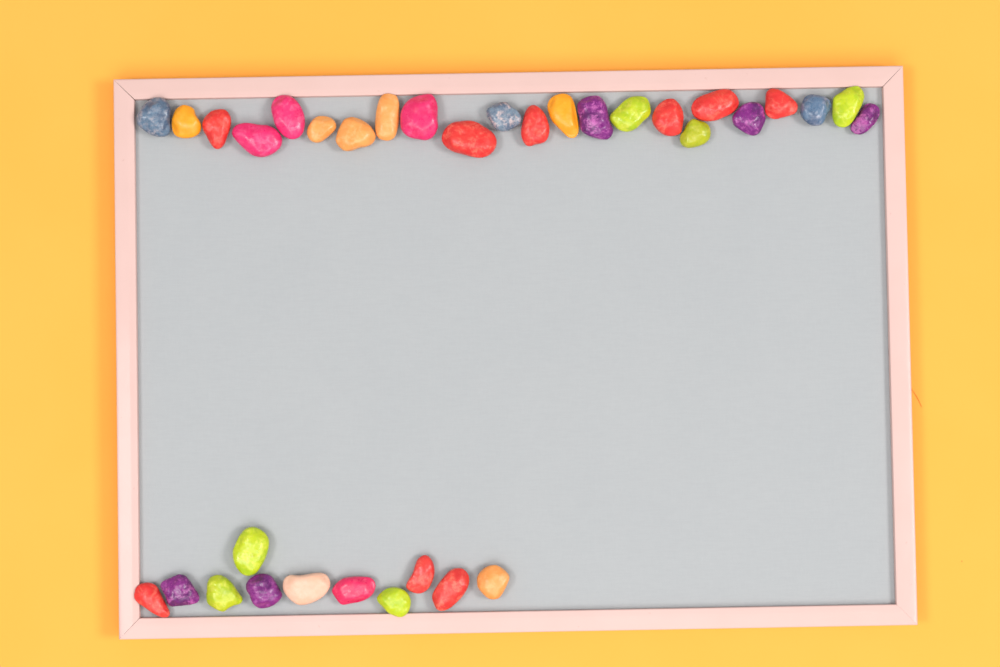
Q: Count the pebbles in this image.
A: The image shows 34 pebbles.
